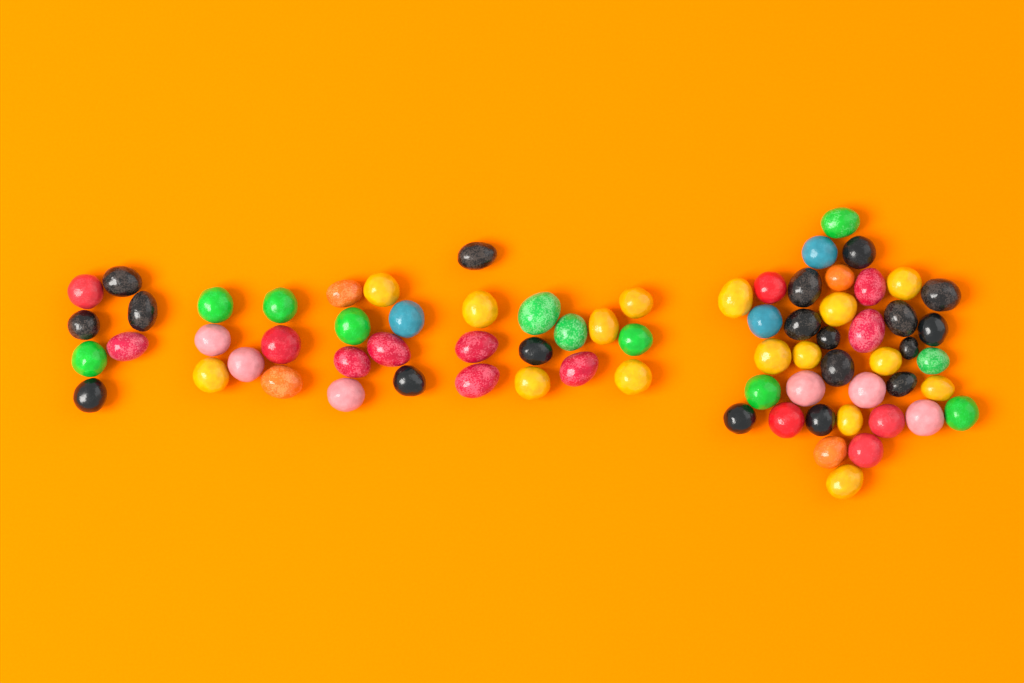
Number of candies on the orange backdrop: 73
